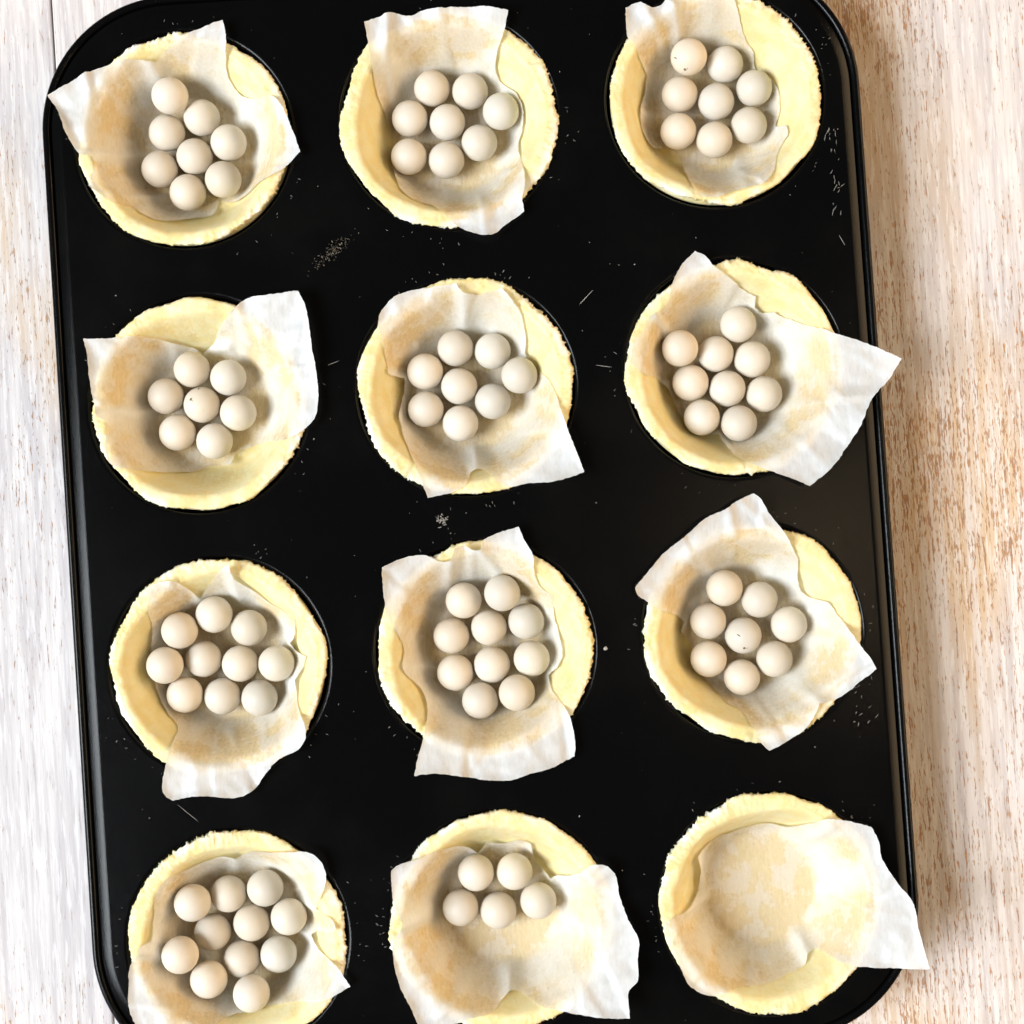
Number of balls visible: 92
